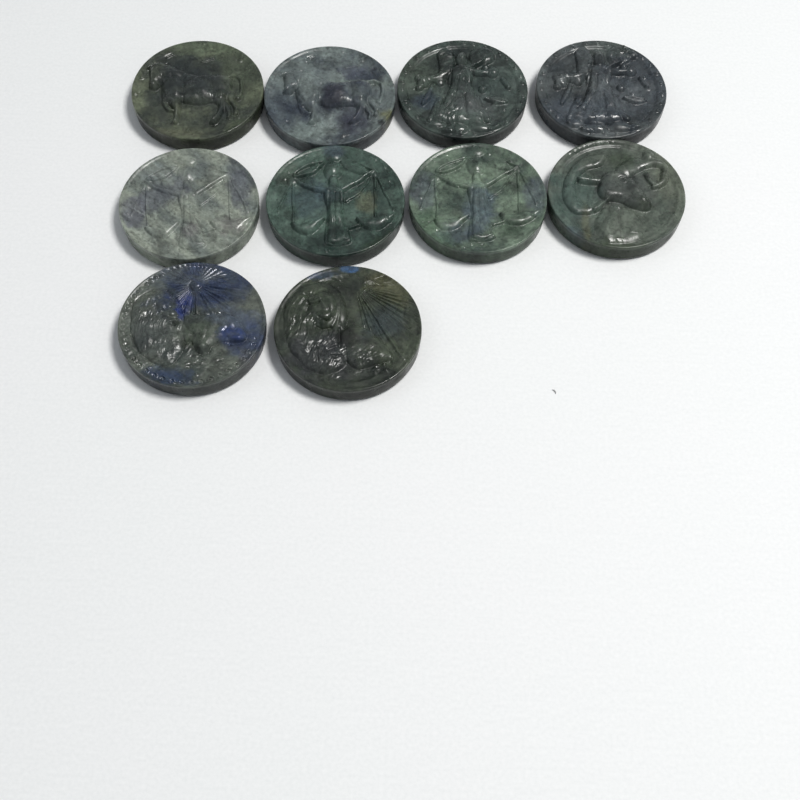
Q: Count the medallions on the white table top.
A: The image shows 10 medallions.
